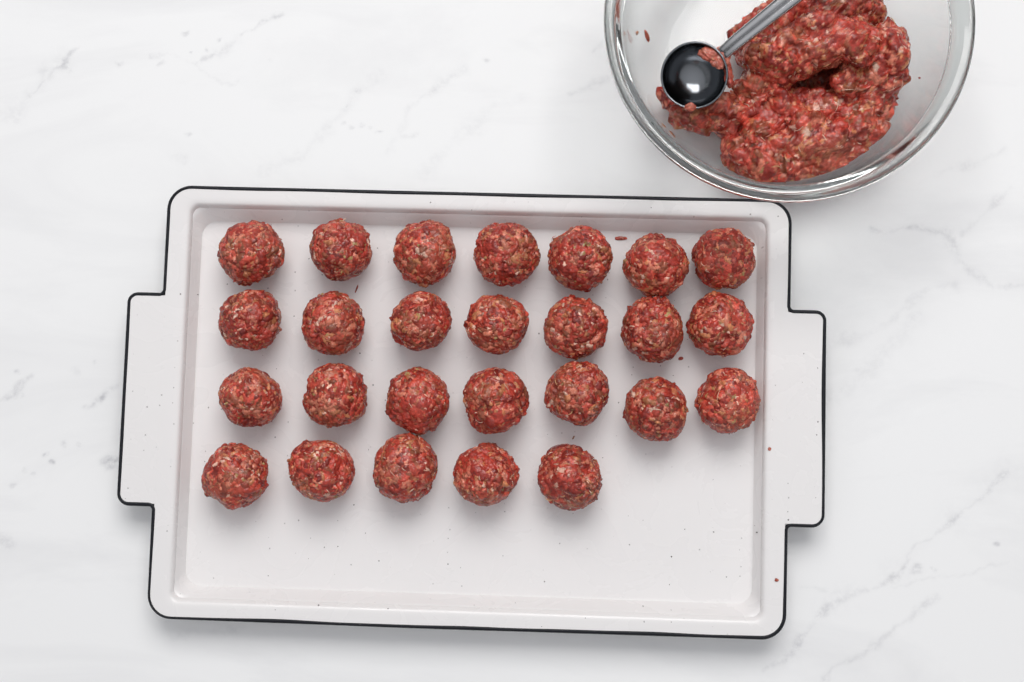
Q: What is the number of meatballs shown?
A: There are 26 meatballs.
